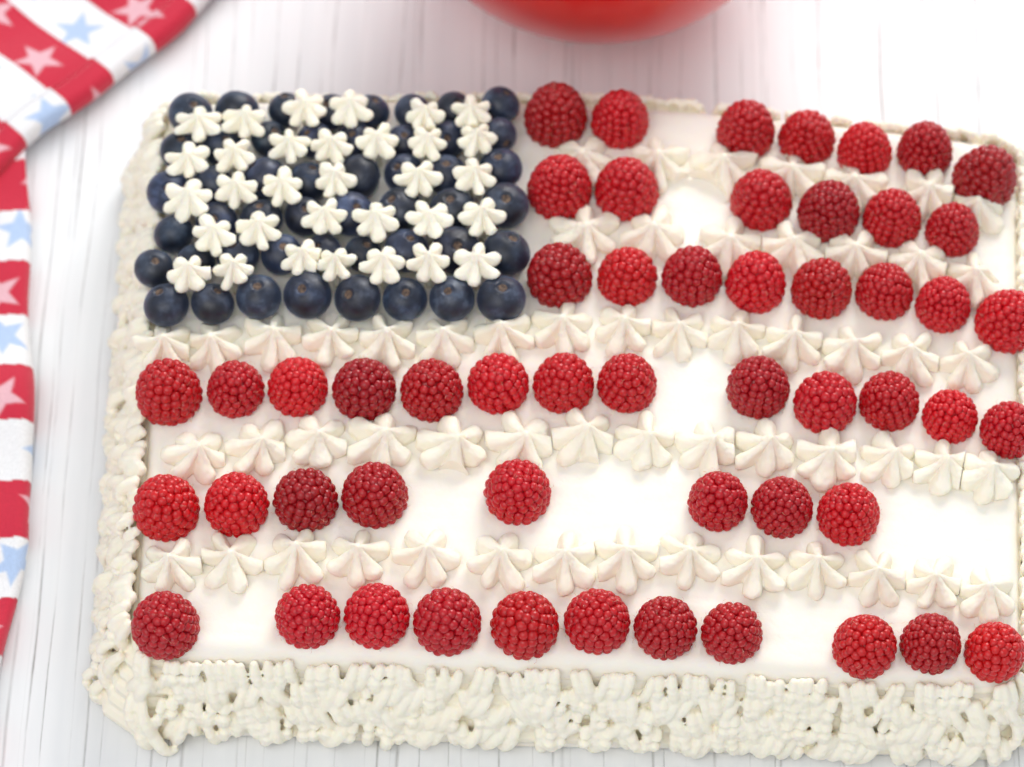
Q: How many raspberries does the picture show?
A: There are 53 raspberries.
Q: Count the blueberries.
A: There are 49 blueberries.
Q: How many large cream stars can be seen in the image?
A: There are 57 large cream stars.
